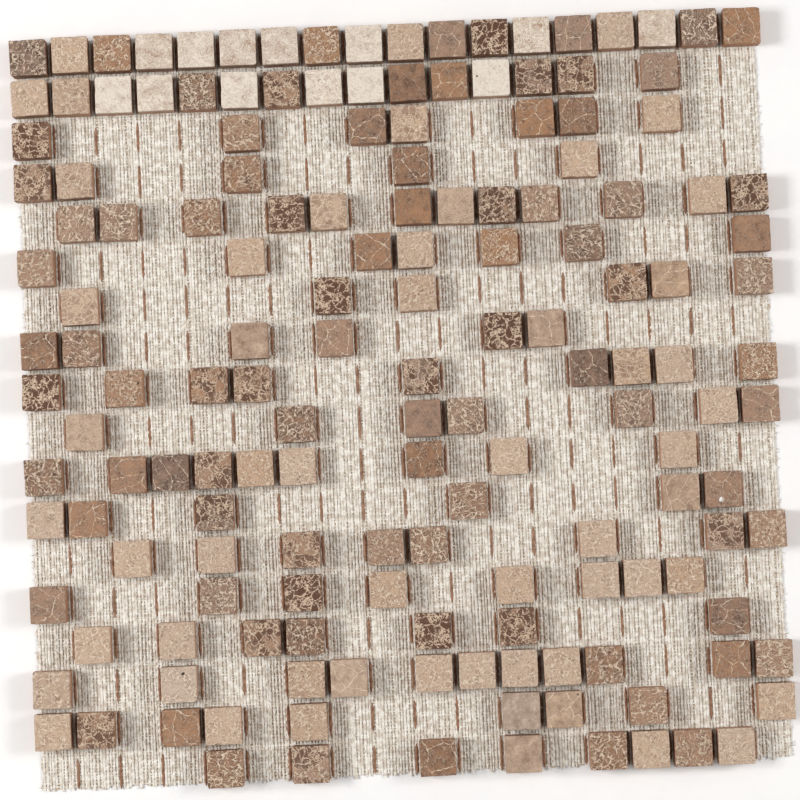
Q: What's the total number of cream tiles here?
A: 13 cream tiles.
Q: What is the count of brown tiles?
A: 89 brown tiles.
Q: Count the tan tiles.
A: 56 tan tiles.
